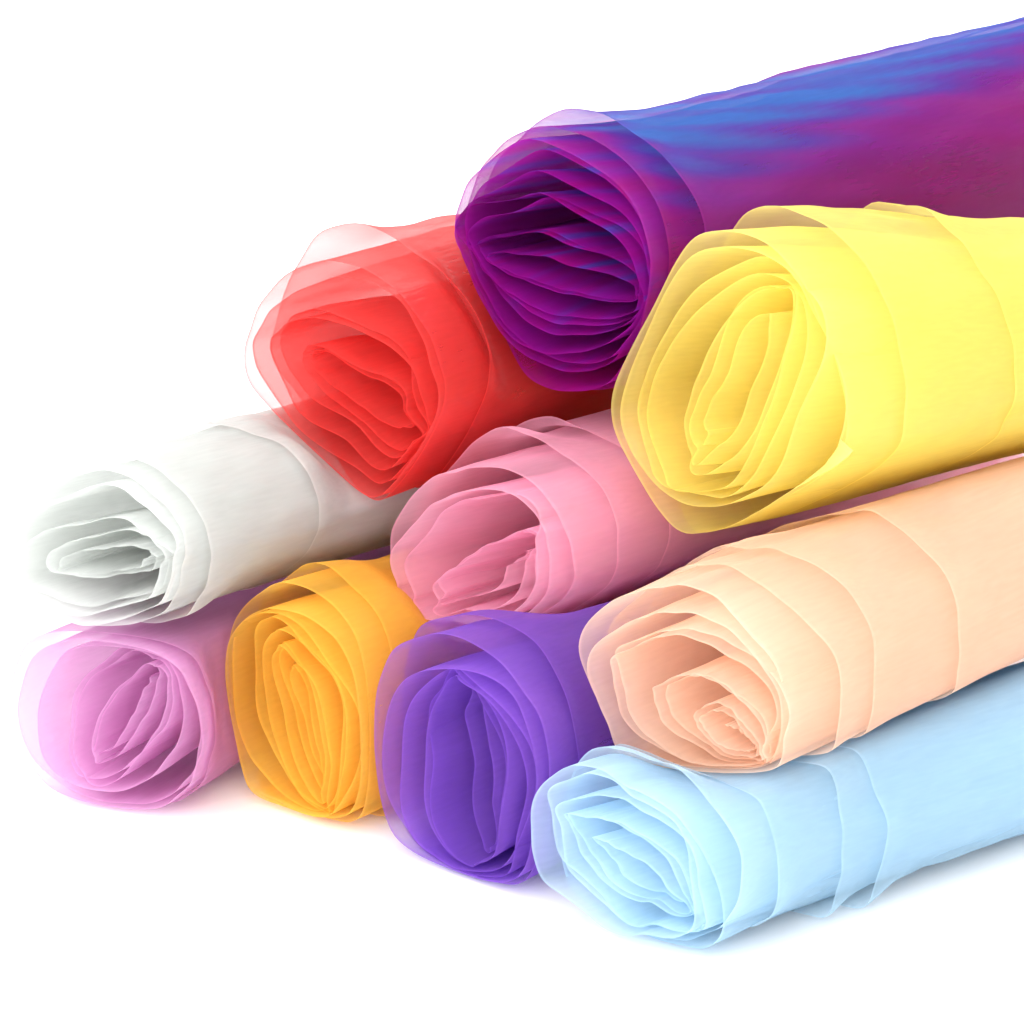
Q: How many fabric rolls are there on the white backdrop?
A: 10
